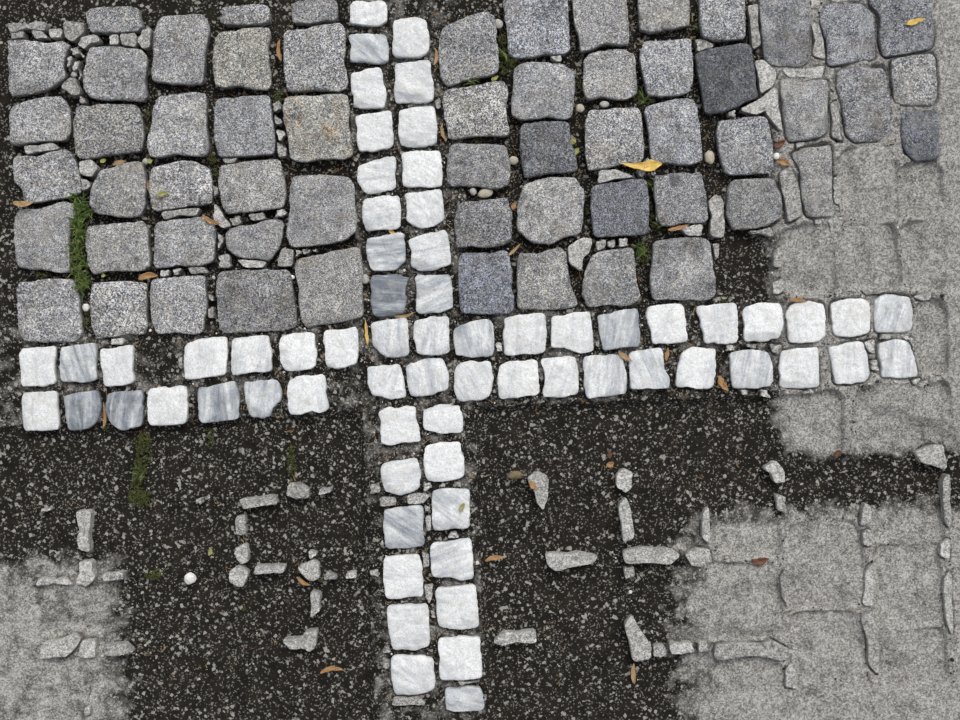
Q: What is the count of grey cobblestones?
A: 59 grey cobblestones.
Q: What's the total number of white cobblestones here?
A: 66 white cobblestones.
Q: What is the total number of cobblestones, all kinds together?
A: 125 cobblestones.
